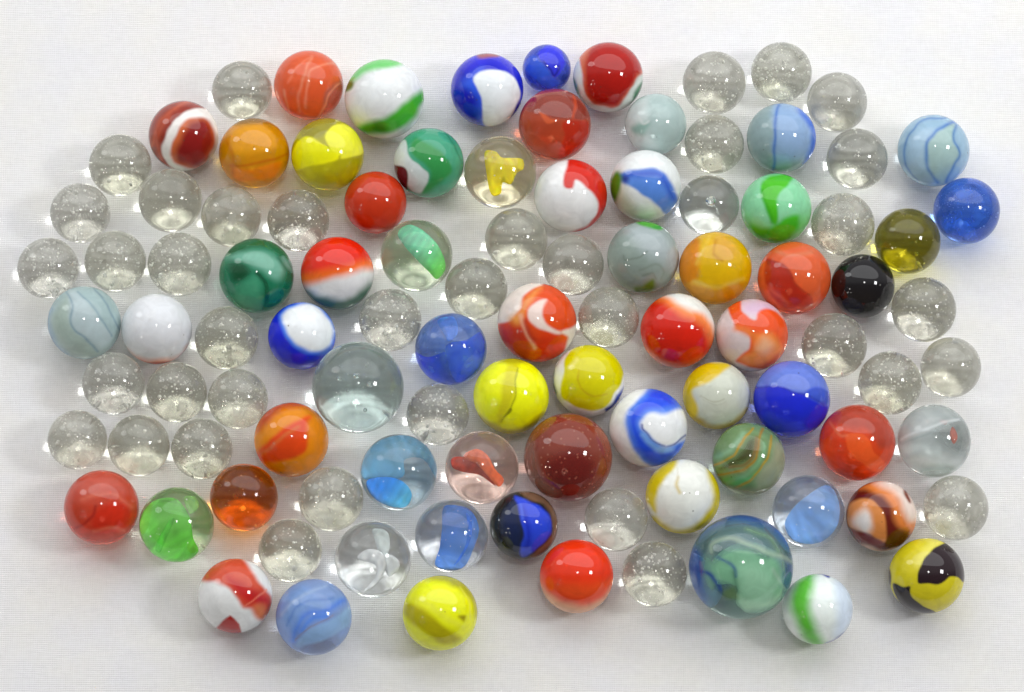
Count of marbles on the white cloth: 101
